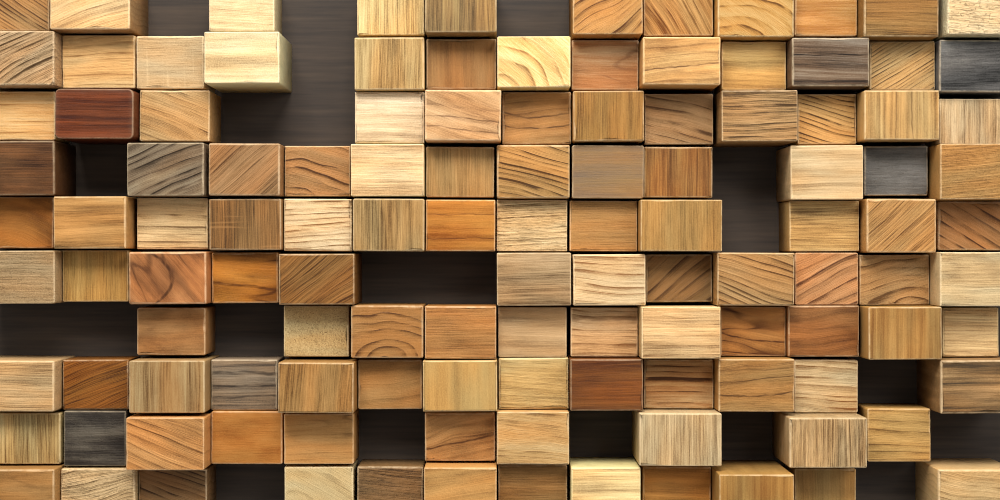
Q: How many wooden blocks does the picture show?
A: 119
